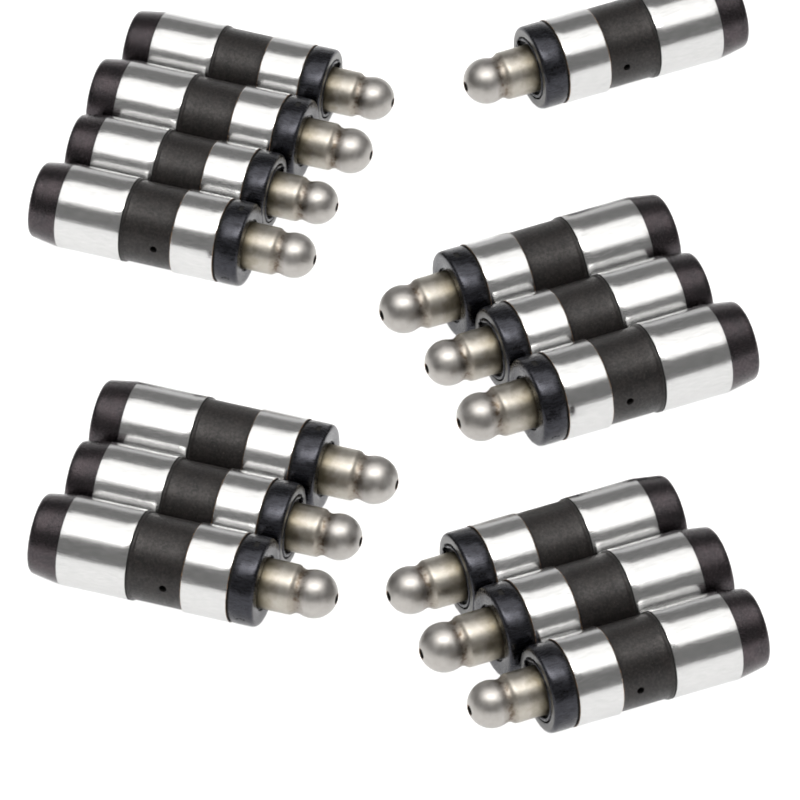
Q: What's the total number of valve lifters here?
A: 14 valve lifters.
